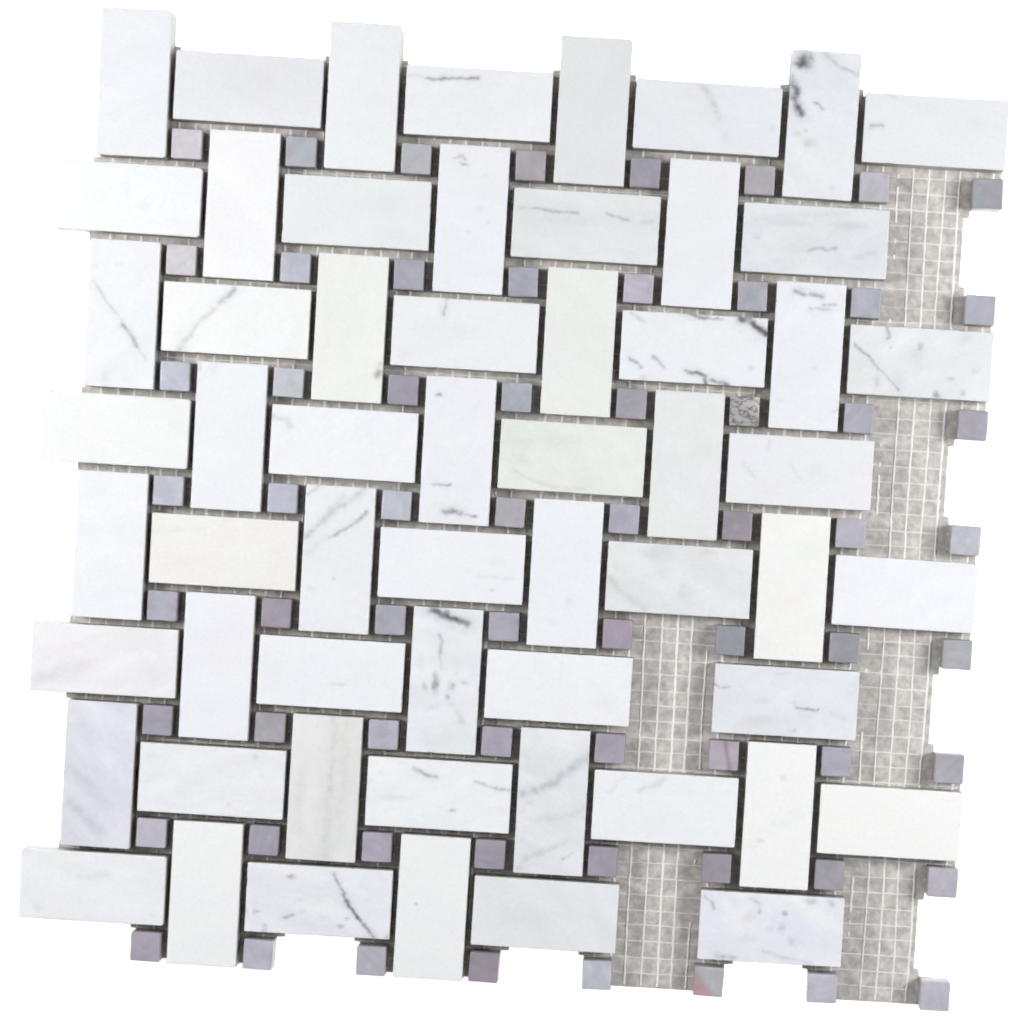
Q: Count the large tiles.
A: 58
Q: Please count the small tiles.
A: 64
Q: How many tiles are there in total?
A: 122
